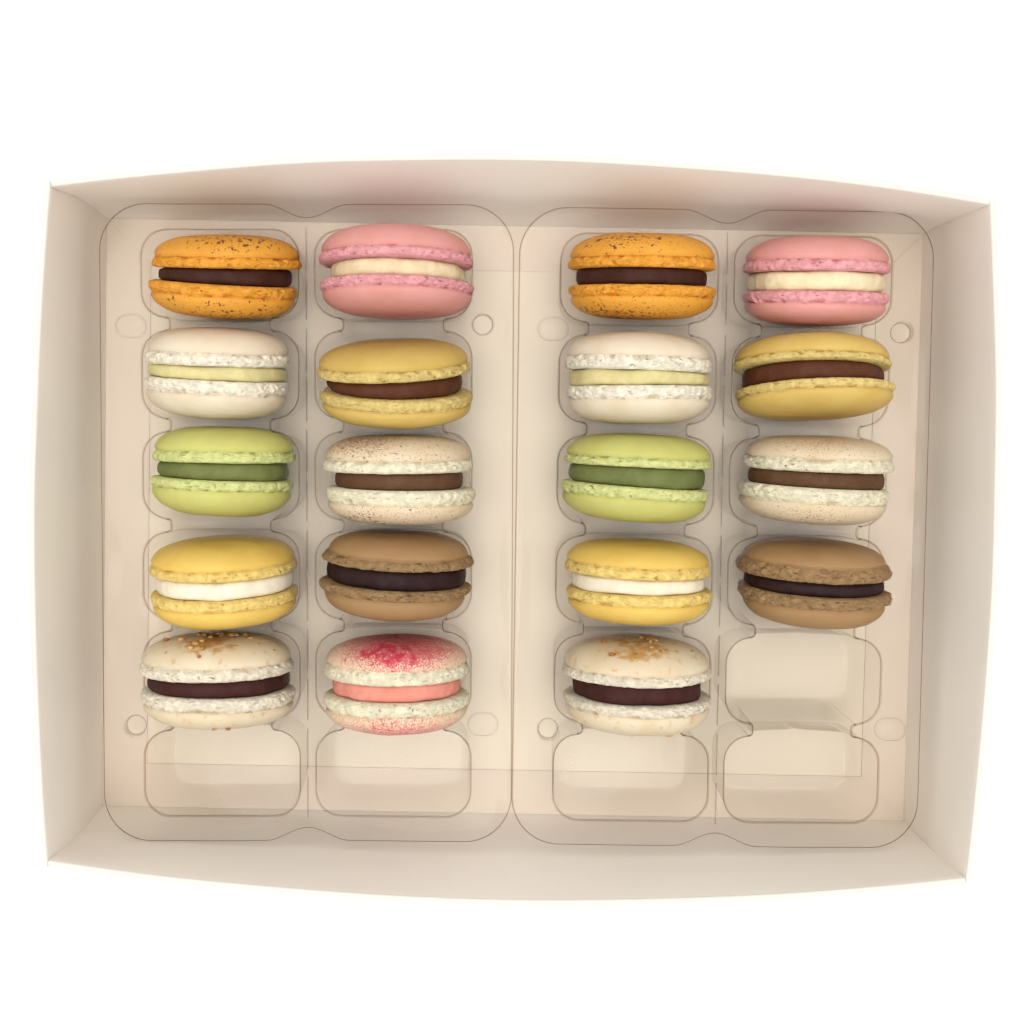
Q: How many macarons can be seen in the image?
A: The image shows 19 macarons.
